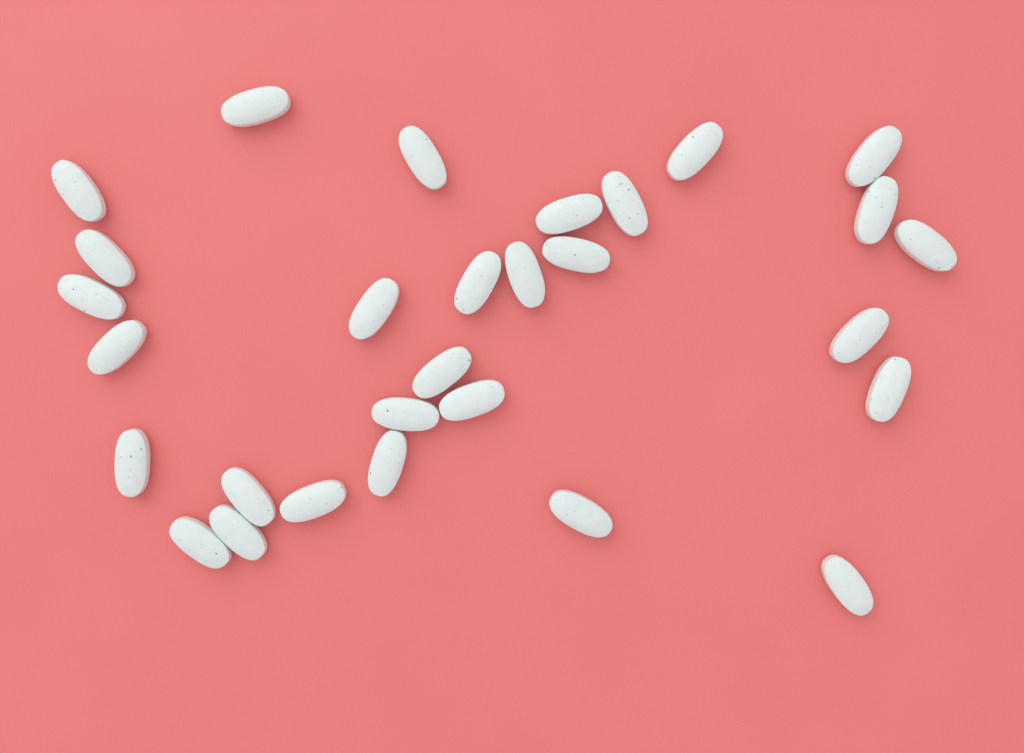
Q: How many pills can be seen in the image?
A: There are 29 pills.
